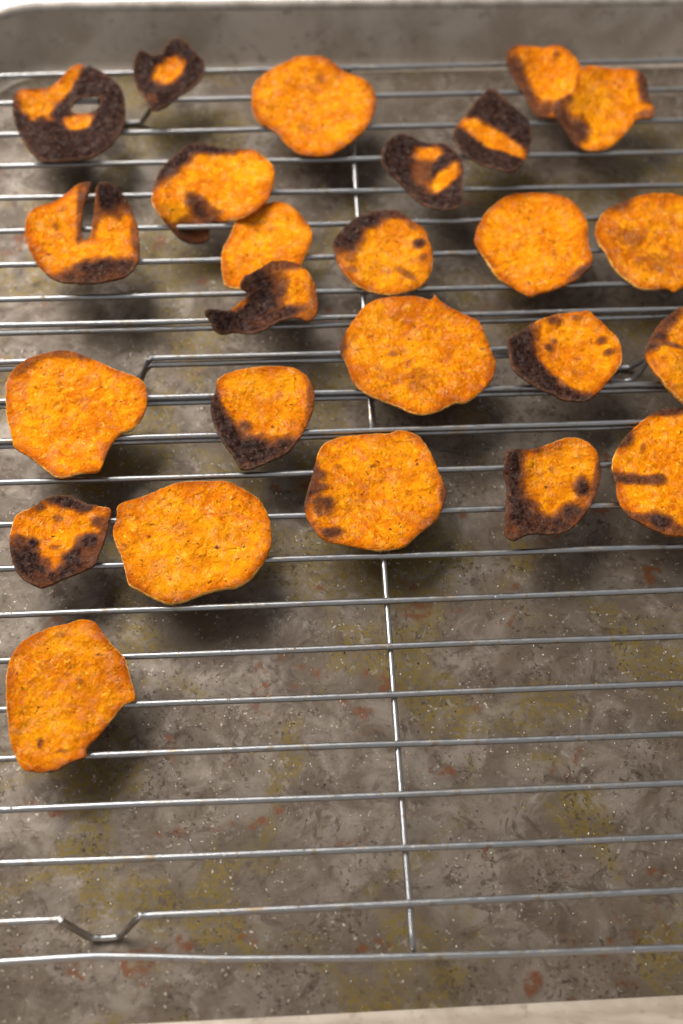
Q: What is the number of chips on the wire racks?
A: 25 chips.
